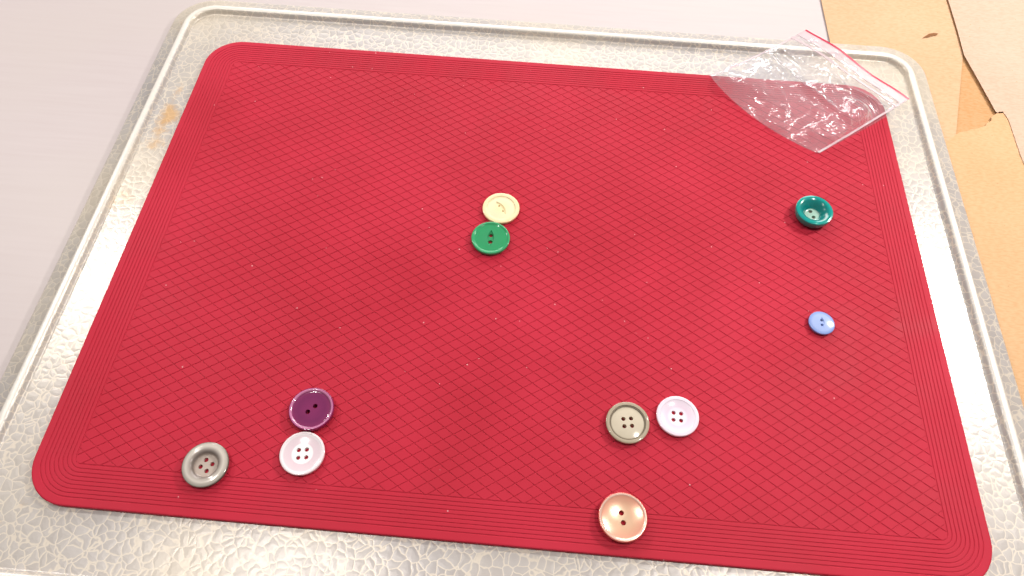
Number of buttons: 10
